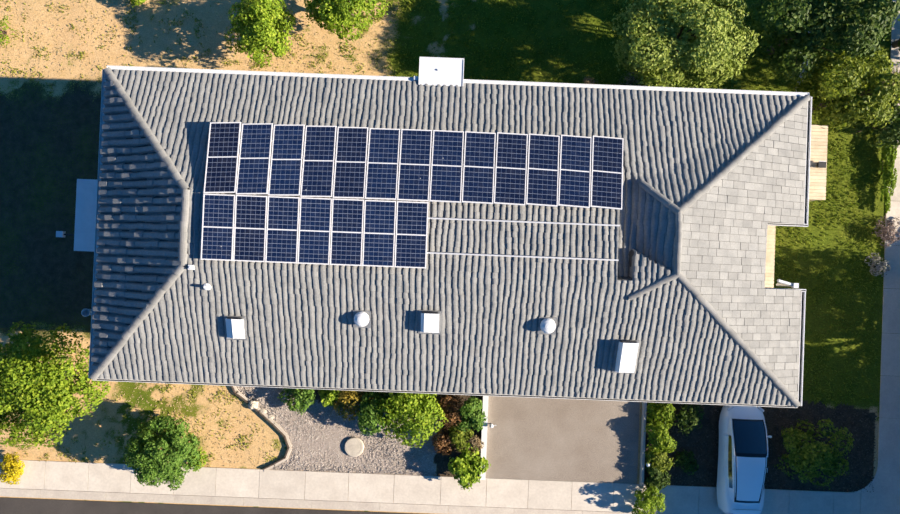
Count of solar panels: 20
